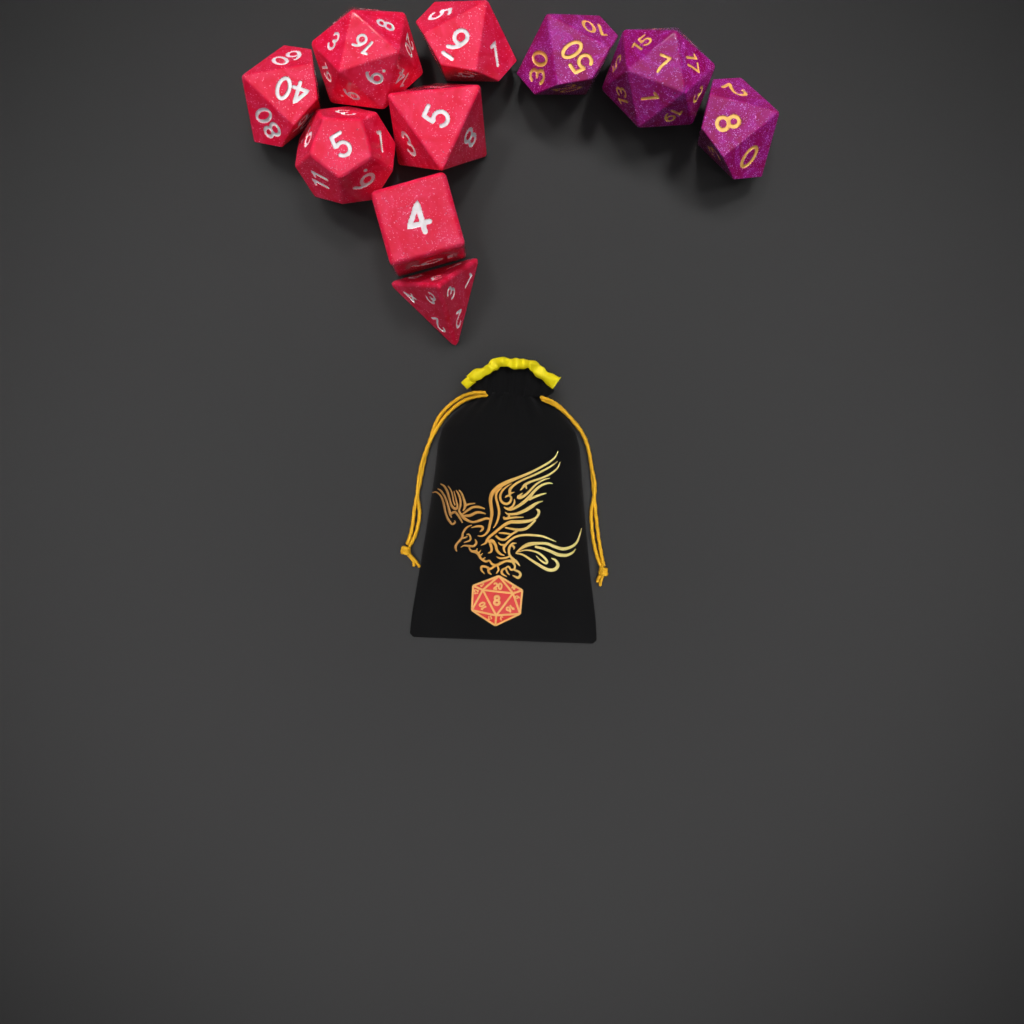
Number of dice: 10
